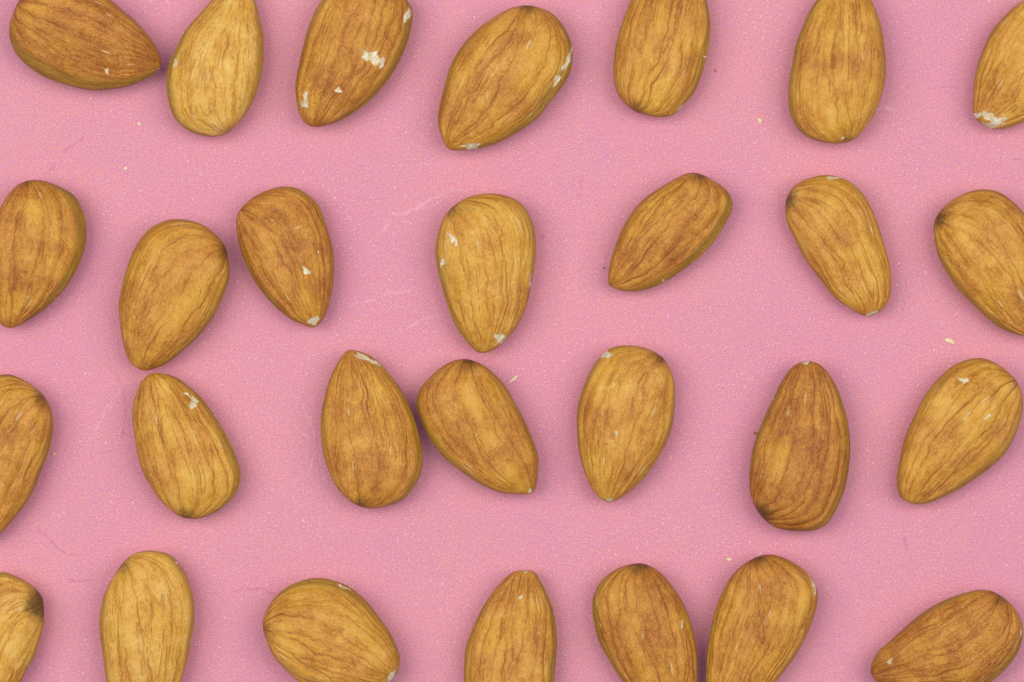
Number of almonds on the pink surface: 28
